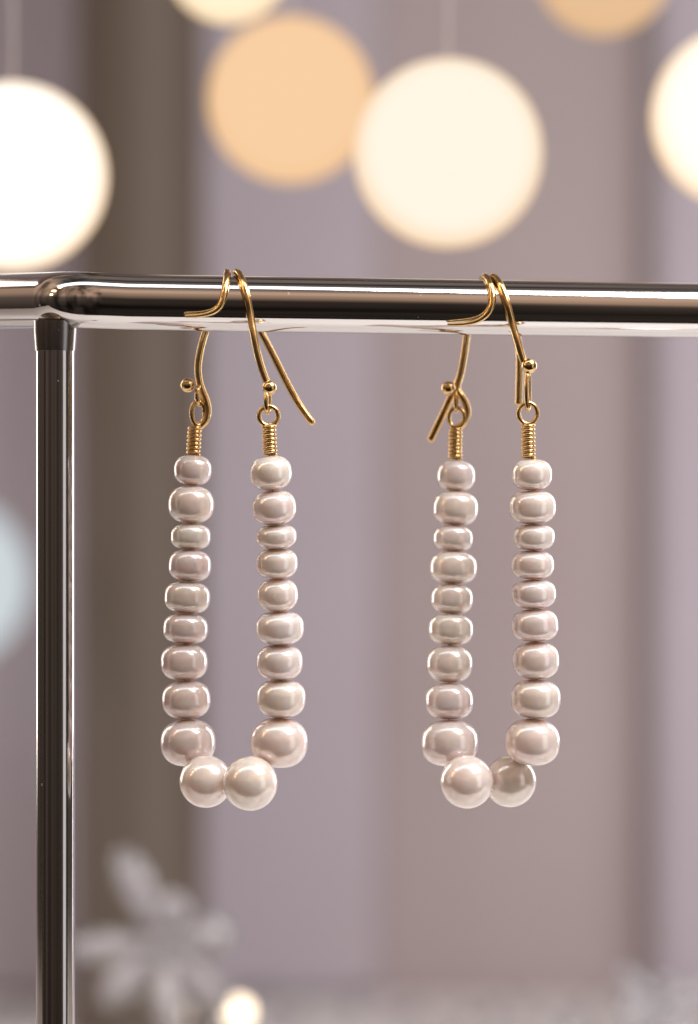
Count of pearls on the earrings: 40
